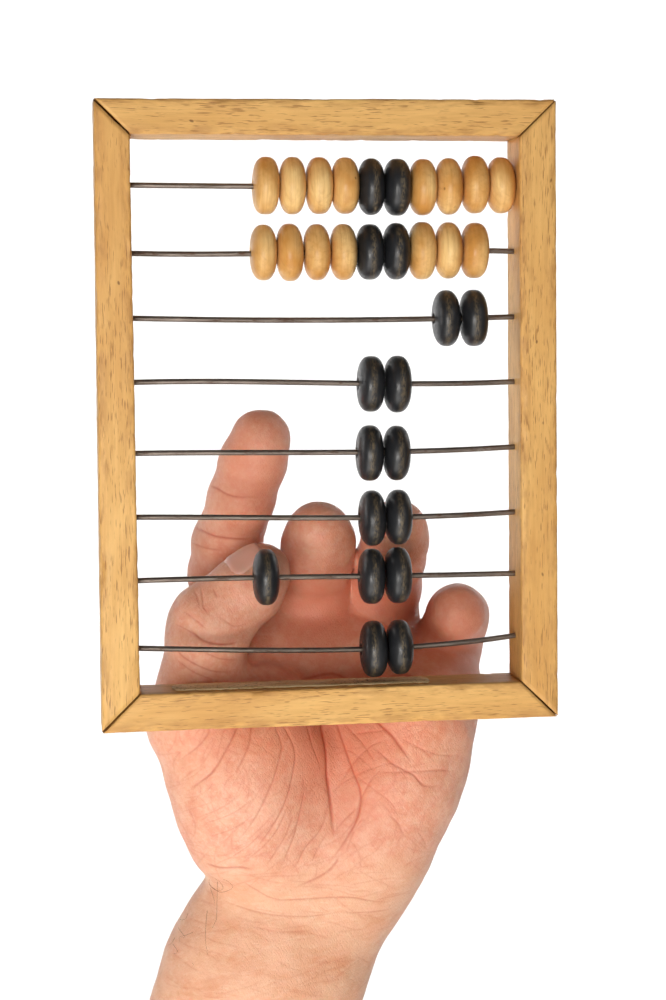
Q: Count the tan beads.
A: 15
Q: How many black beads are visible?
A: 17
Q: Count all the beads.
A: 32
